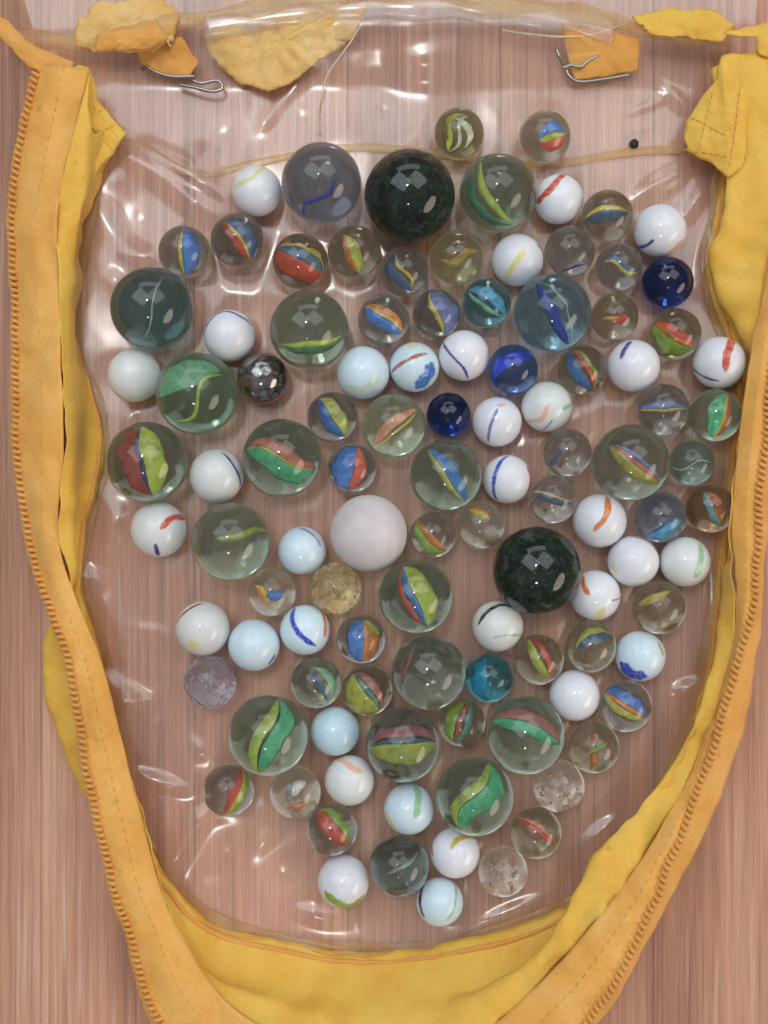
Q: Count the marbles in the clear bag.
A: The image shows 106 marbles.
